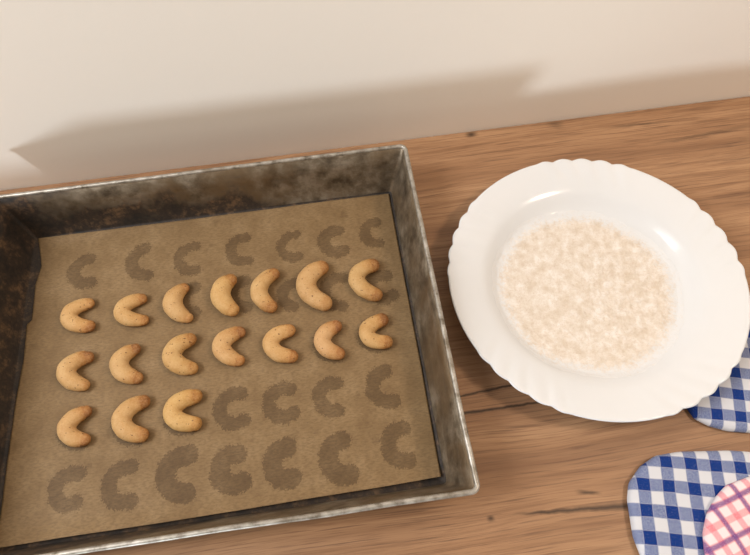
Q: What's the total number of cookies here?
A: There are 17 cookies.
